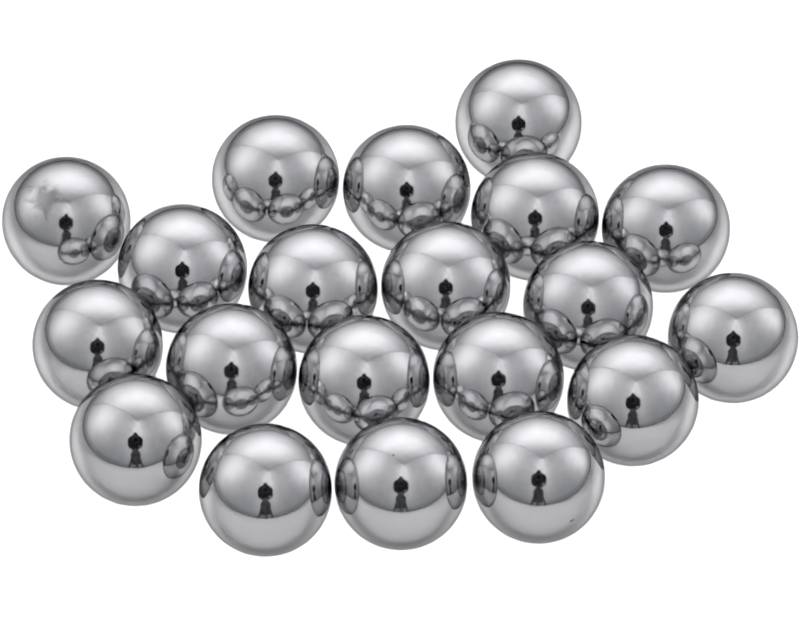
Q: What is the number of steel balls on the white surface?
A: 20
